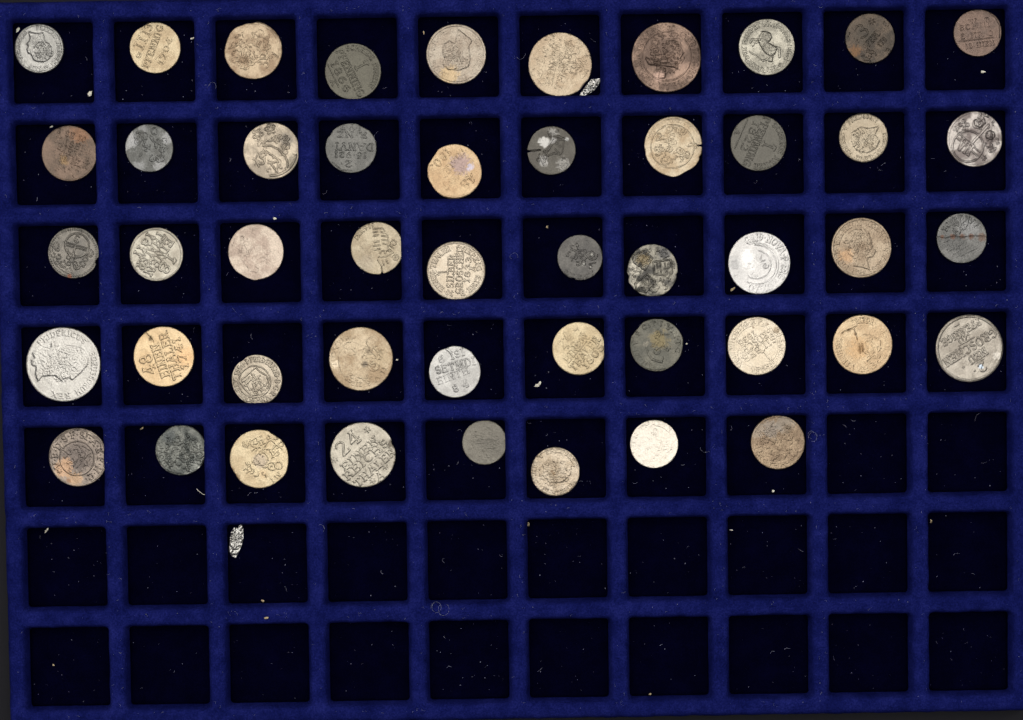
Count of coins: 48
